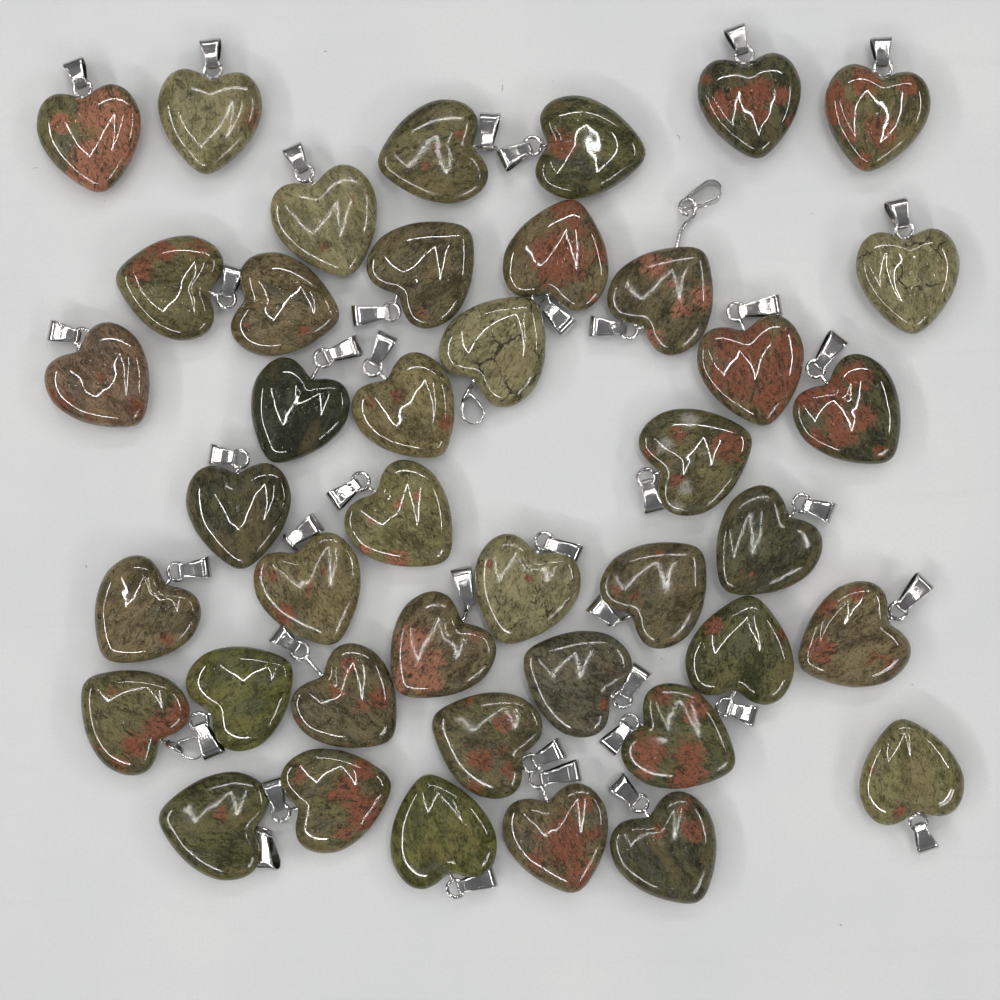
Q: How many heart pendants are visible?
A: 42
